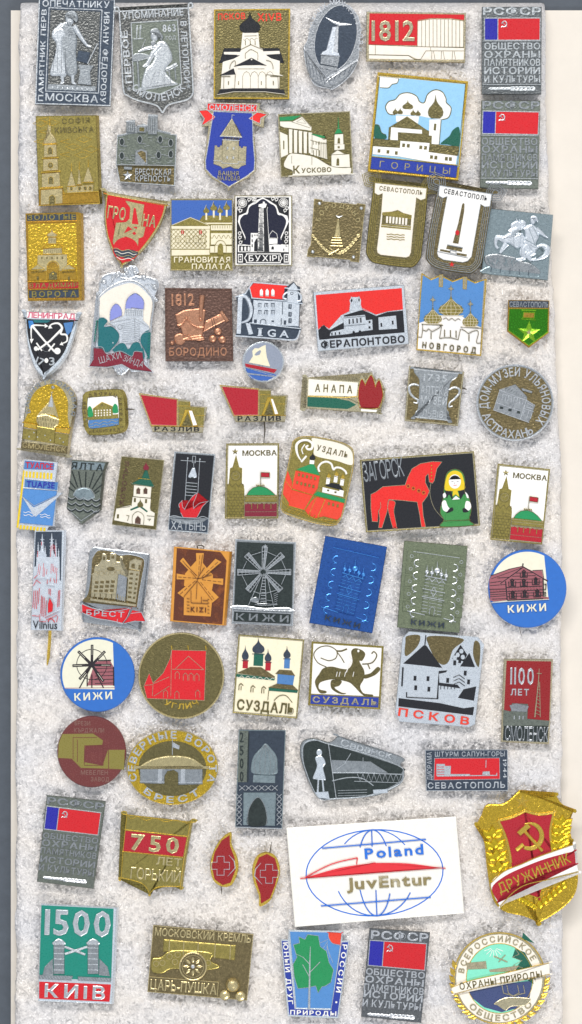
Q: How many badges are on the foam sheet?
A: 72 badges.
